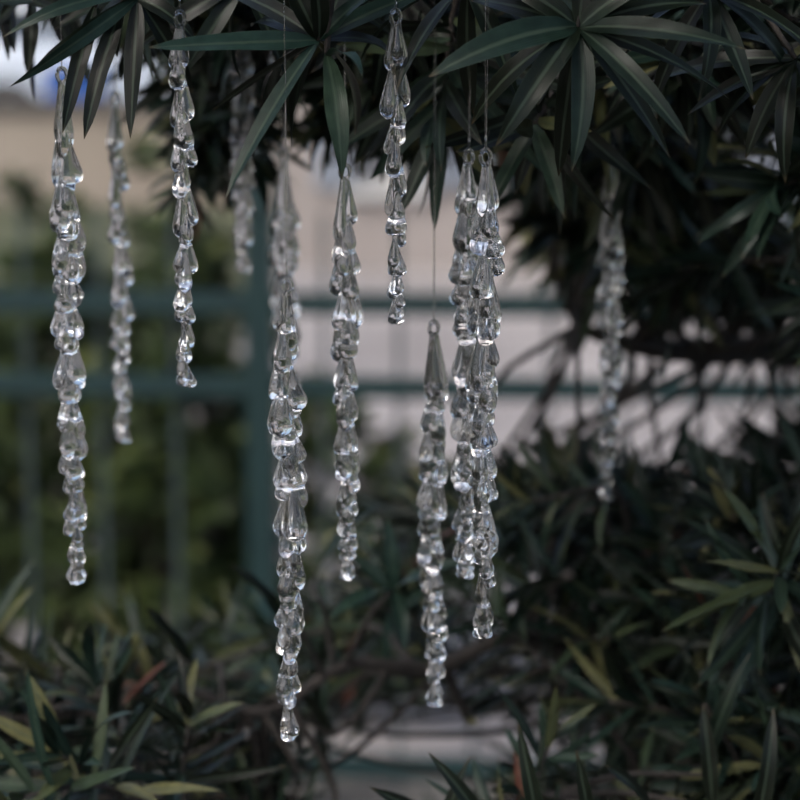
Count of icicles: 12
